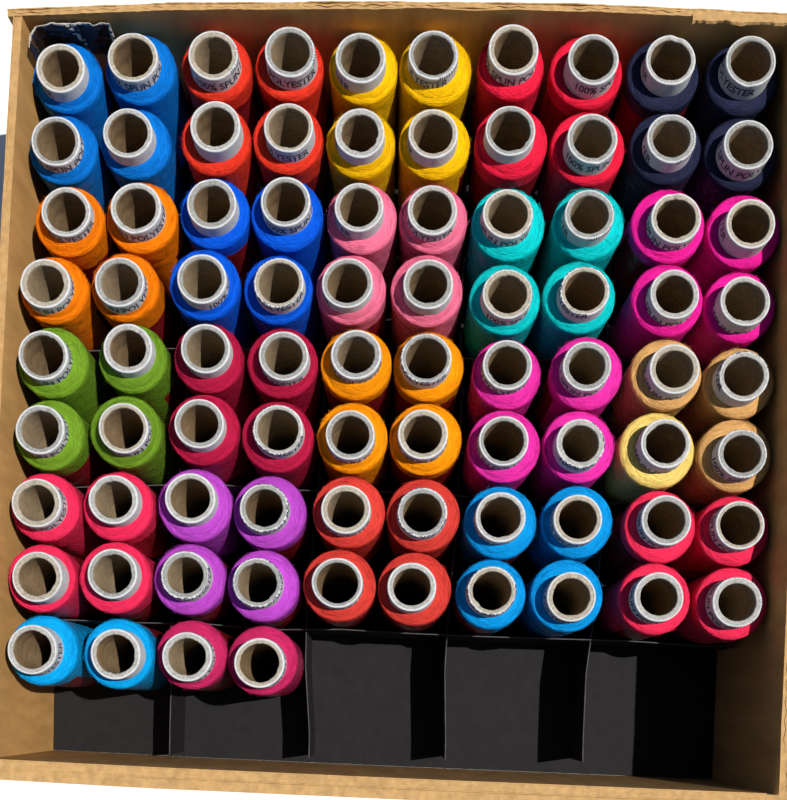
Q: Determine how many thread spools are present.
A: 84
